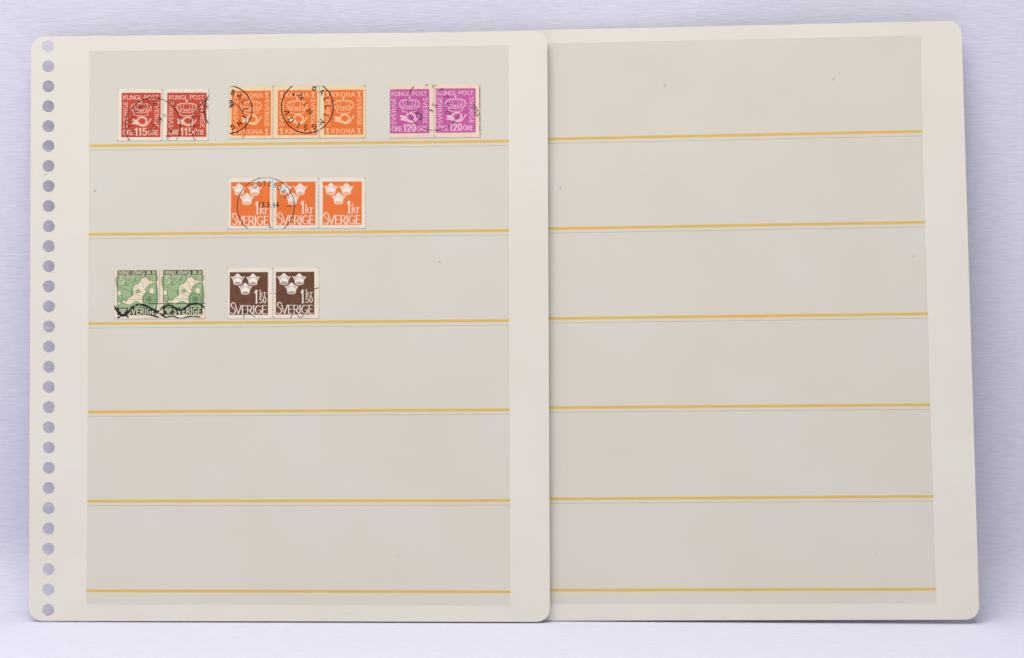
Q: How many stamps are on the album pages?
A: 14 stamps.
